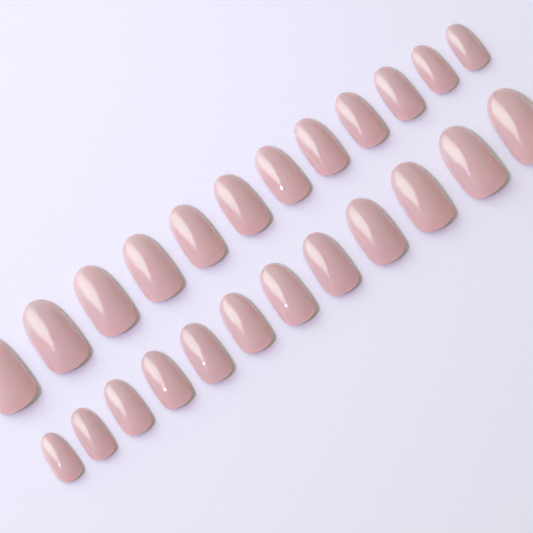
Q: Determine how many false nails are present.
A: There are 24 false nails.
